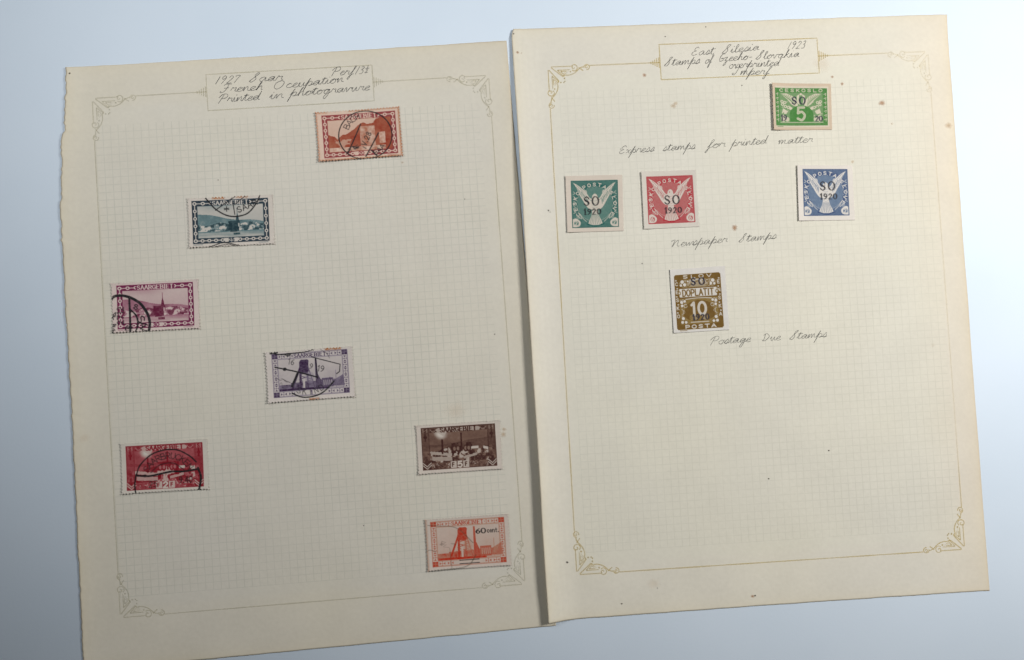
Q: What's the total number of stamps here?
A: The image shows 12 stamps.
